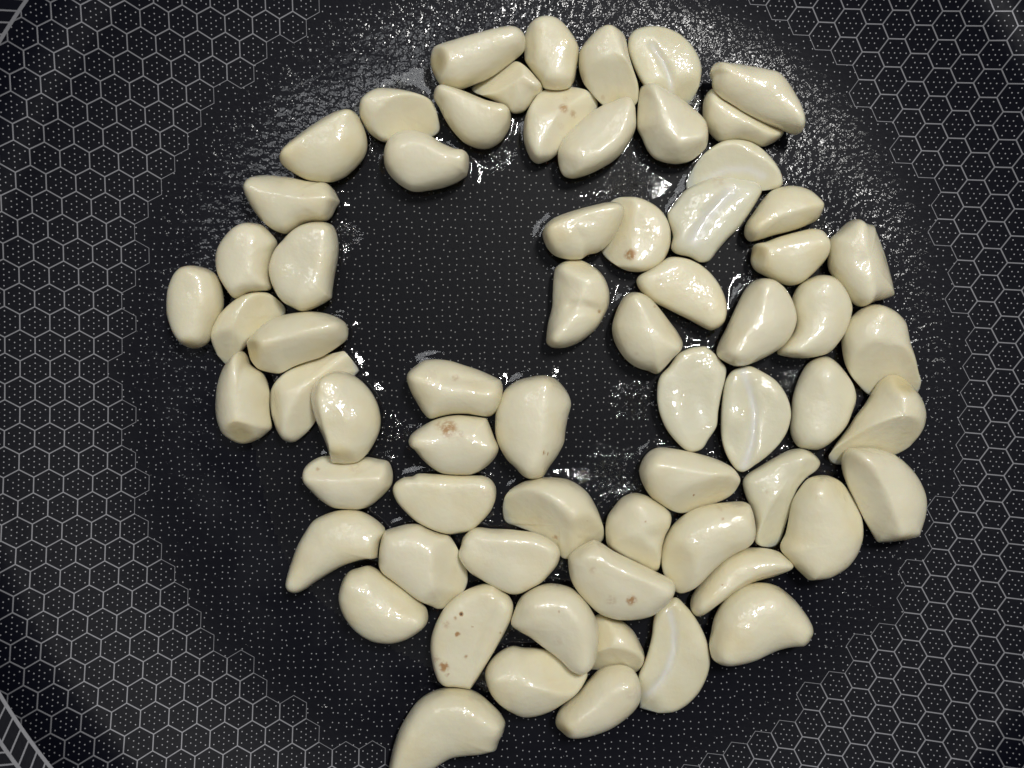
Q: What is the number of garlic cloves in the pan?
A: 66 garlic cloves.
